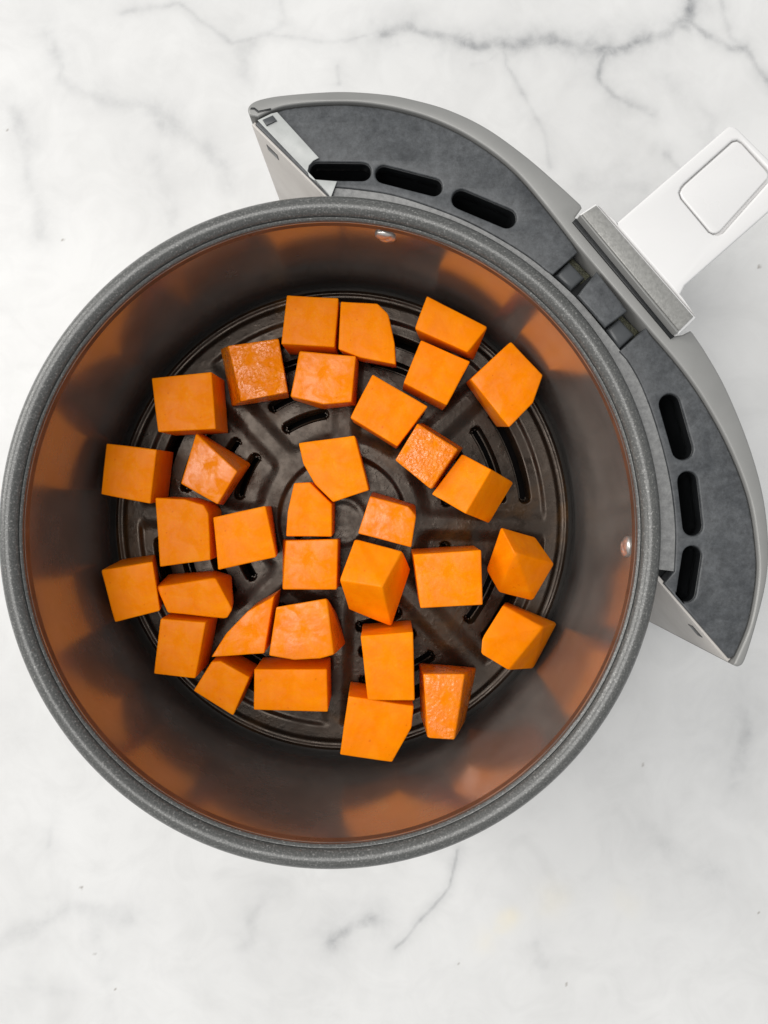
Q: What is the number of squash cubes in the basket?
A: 33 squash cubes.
